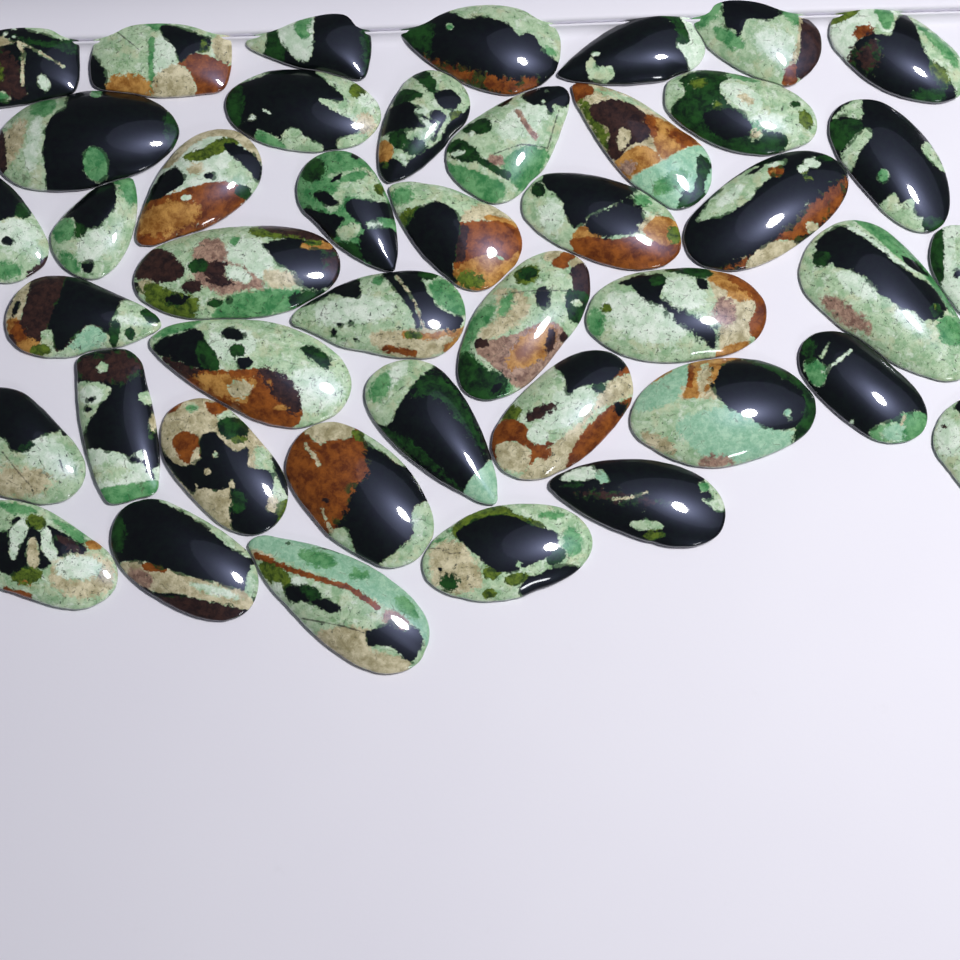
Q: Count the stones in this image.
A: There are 43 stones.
